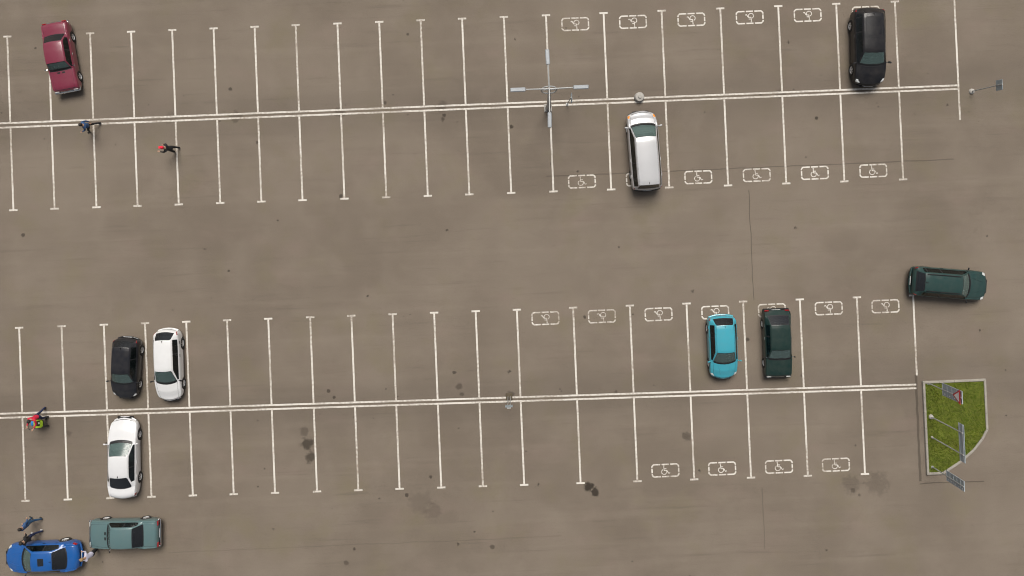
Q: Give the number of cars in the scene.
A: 11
